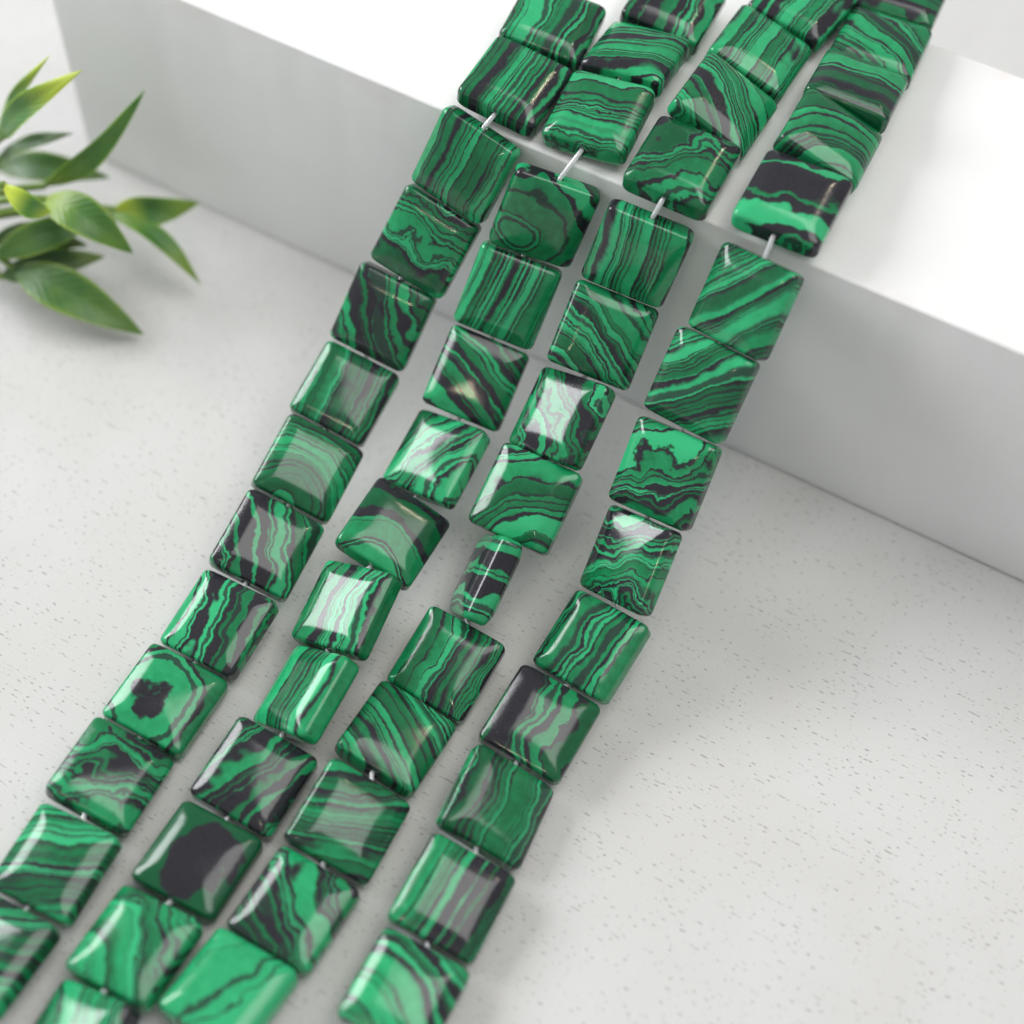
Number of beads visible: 55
